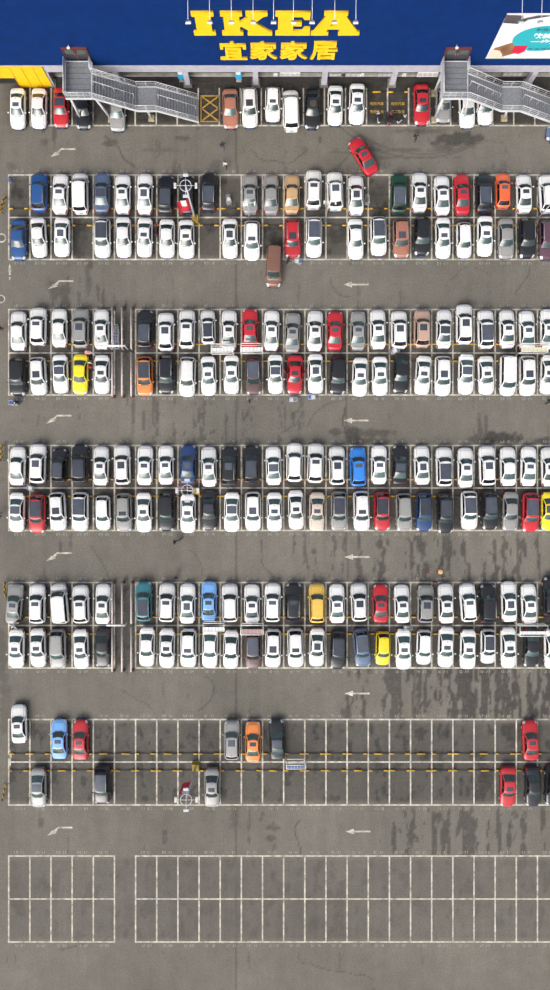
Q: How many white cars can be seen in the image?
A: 136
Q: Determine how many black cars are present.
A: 32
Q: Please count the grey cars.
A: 18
